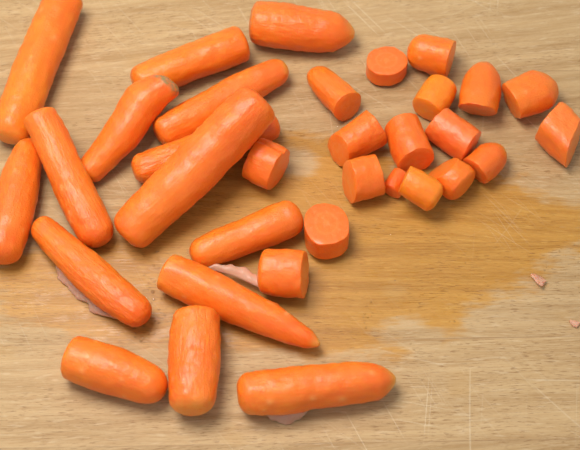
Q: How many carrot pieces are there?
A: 18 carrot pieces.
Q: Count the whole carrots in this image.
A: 15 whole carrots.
